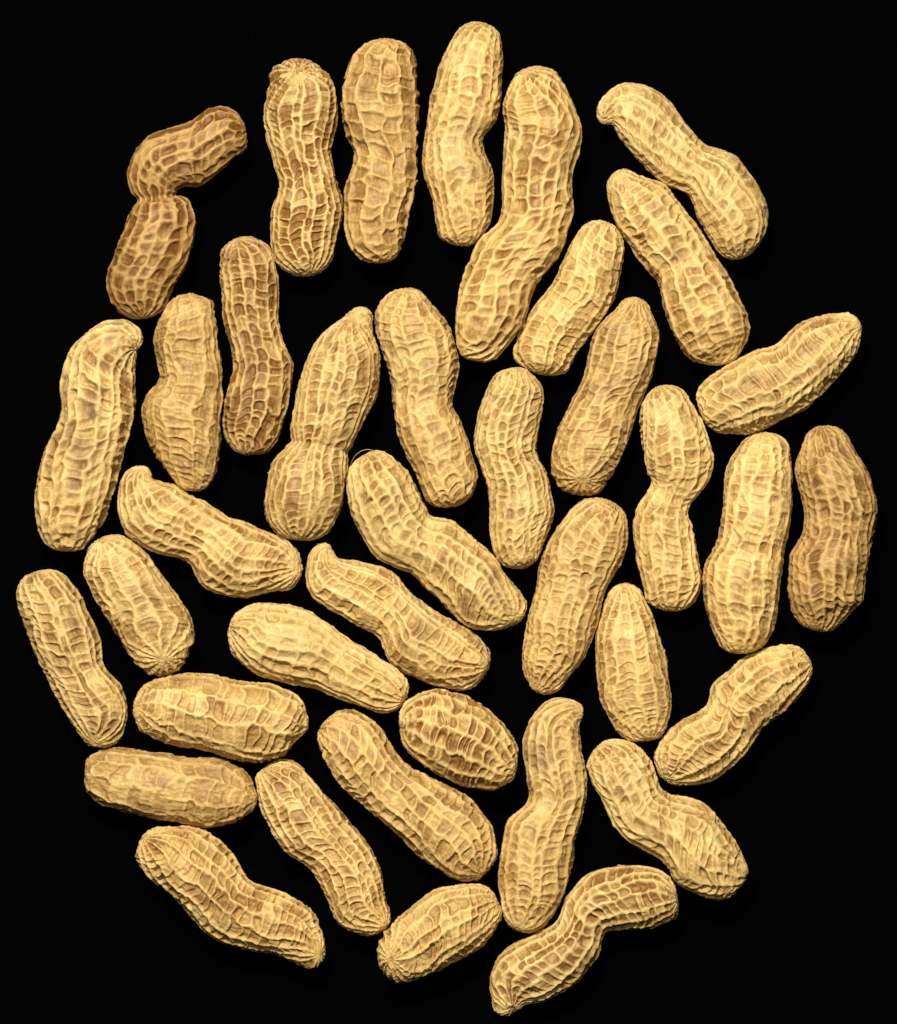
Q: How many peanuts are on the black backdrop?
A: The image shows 38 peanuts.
